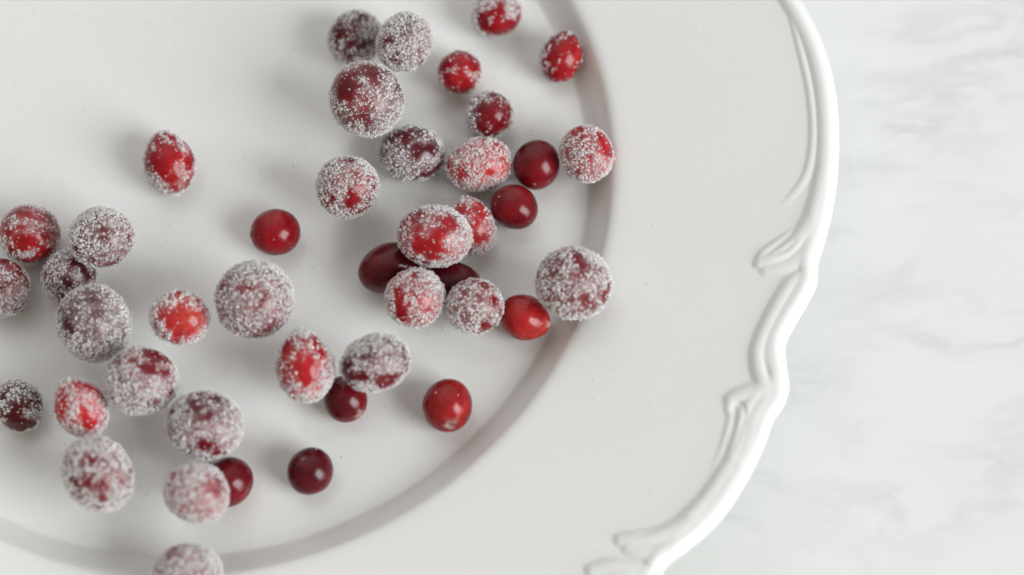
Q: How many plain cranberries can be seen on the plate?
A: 10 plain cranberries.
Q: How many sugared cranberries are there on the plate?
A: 33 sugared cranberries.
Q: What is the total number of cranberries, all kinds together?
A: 43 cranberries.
